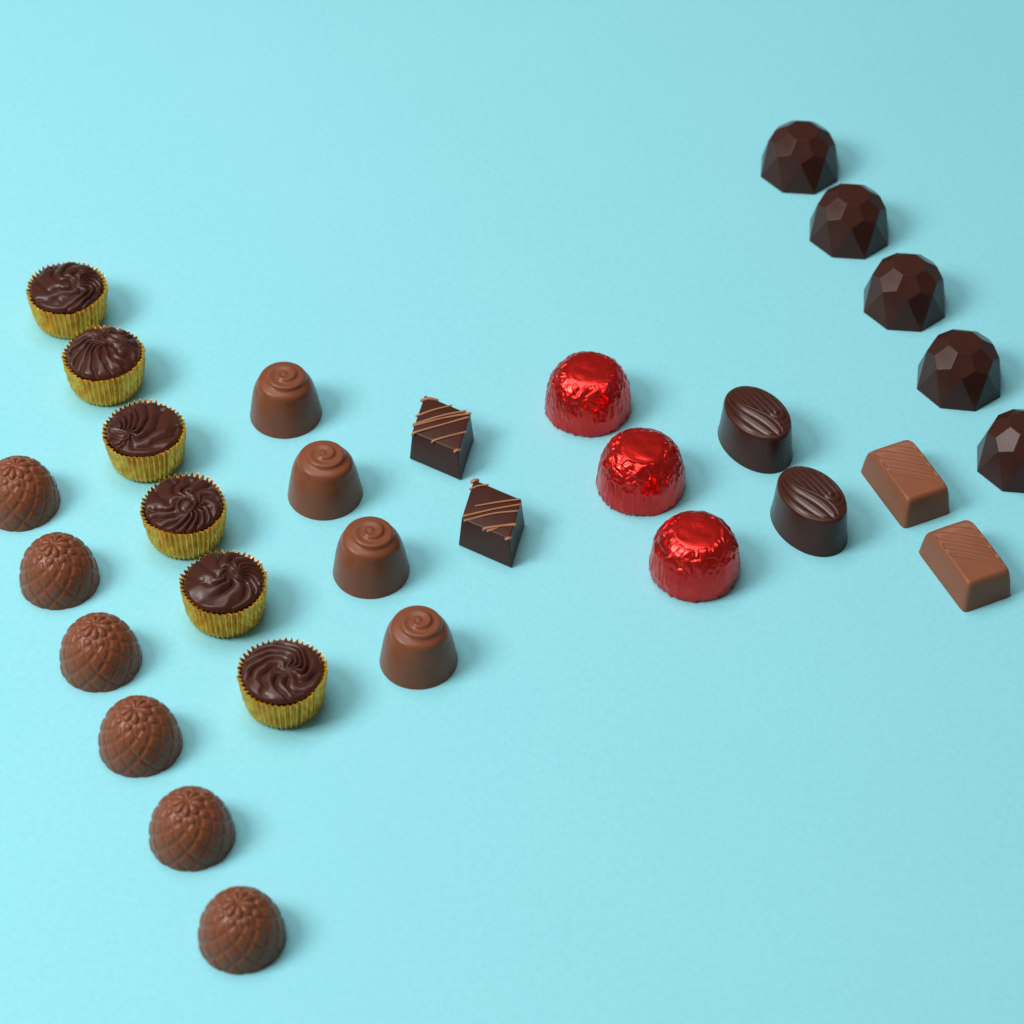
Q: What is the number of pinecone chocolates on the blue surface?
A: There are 6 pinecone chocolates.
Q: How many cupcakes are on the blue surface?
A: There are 6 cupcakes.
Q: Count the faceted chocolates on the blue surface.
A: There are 5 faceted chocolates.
